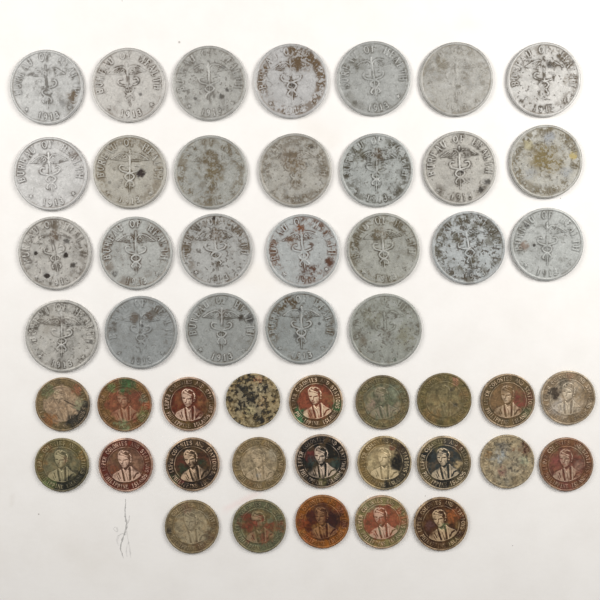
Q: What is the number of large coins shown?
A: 26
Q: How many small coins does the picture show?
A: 23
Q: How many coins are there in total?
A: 49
